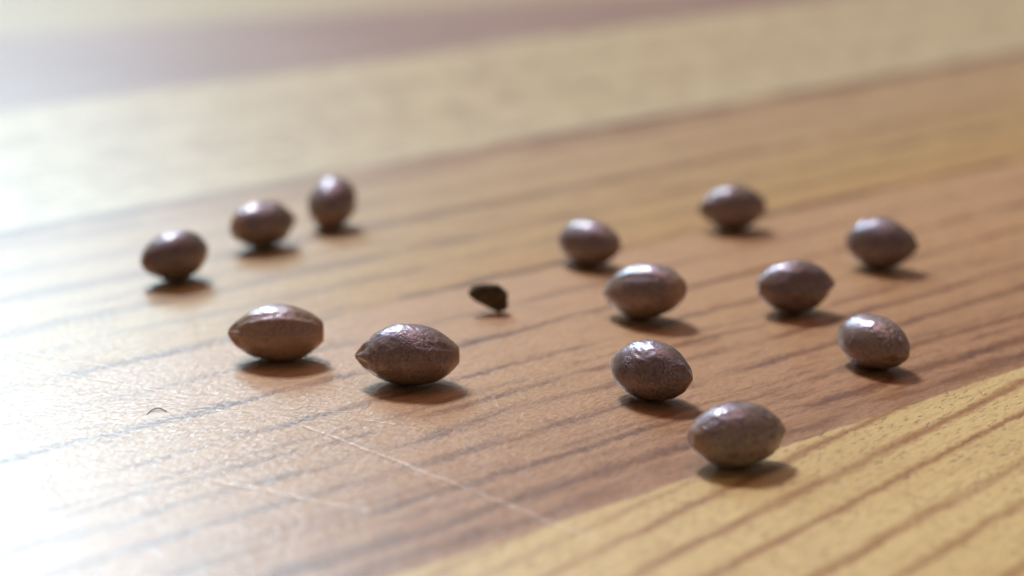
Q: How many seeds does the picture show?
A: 13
